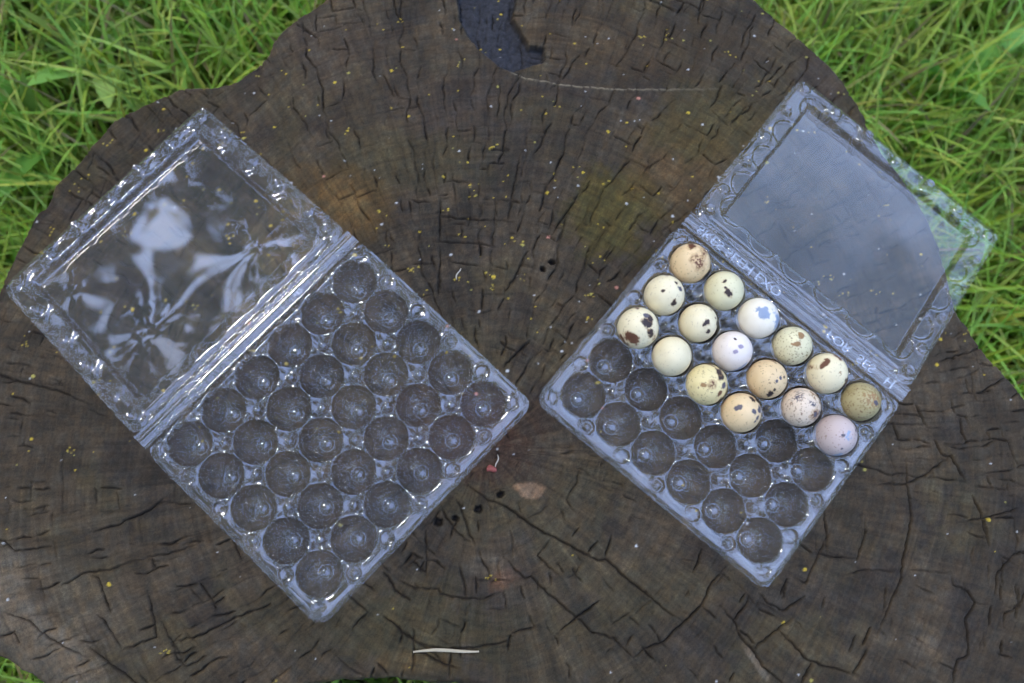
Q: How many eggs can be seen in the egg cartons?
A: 16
